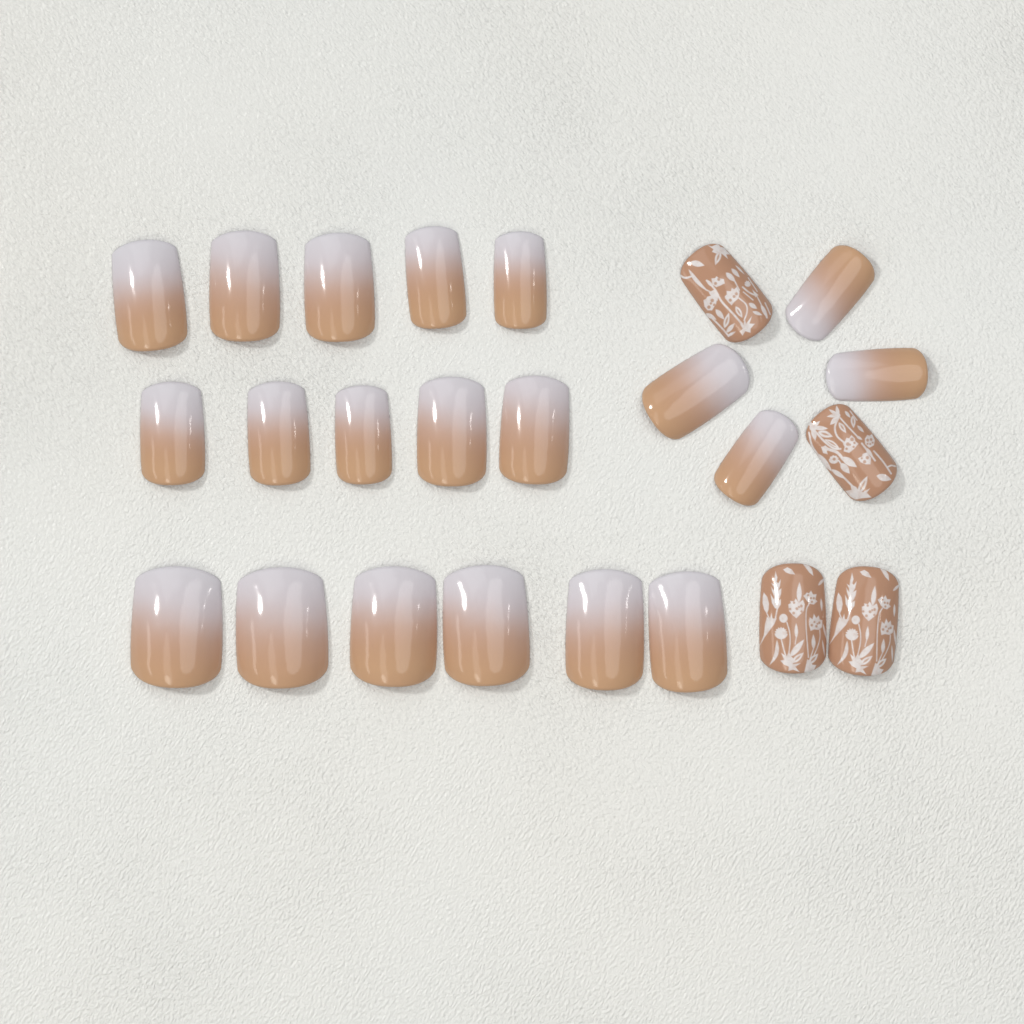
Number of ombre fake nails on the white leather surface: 20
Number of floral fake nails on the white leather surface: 4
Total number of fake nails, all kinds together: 24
